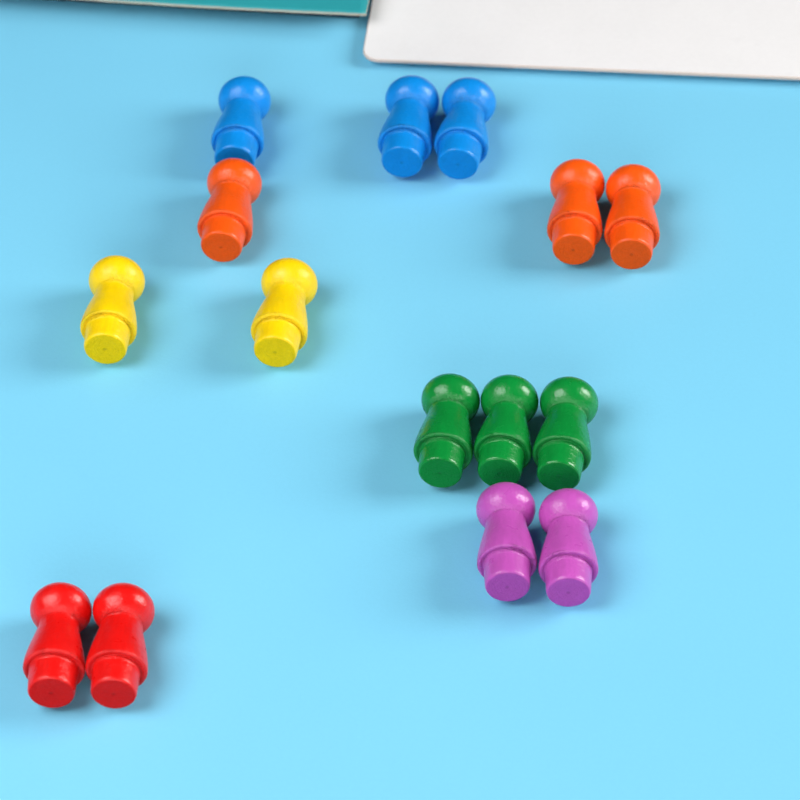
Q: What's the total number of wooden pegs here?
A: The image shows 15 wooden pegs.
